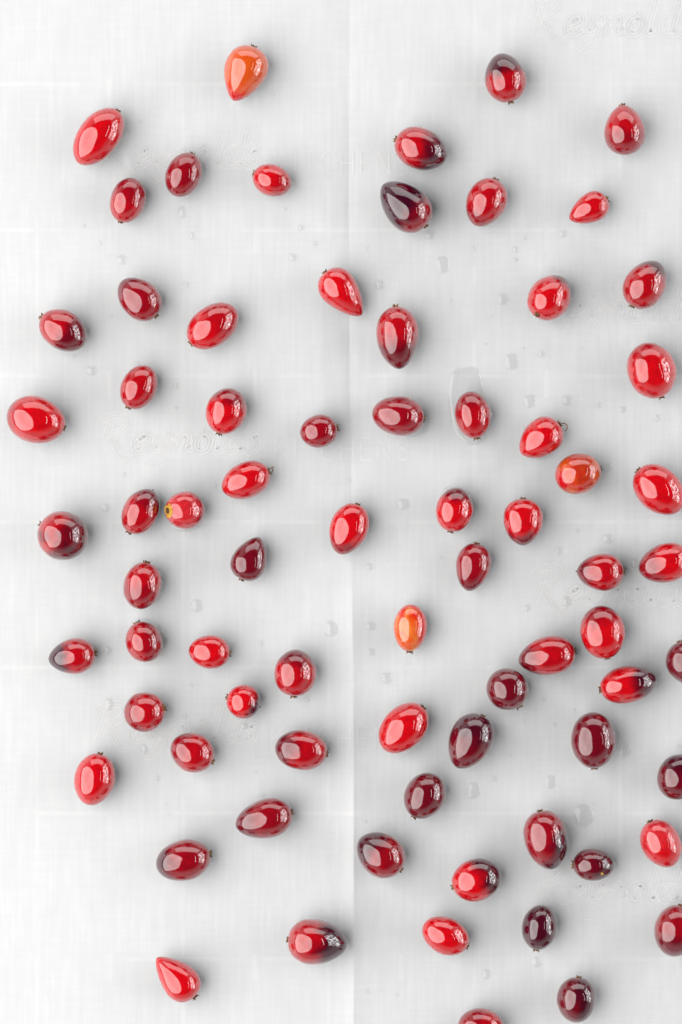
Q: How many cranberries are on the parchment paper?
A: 74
